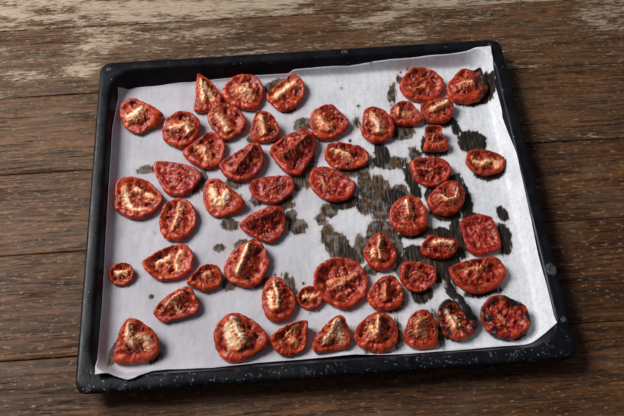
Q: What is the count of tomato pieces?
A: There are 51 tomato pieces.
